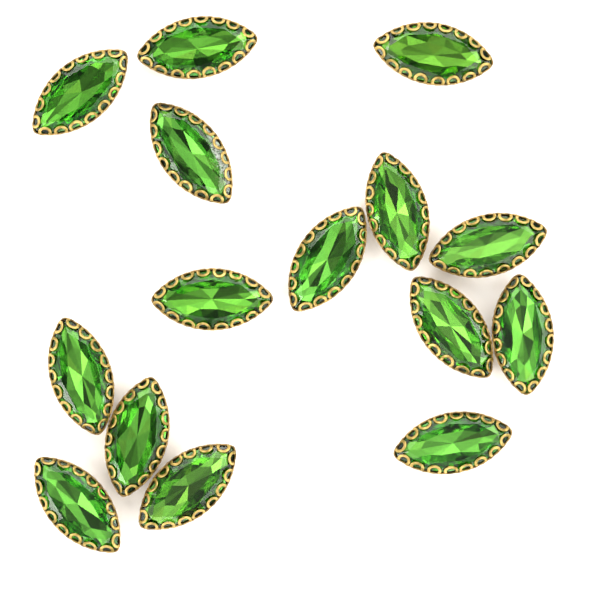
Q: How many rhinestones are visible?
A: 15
